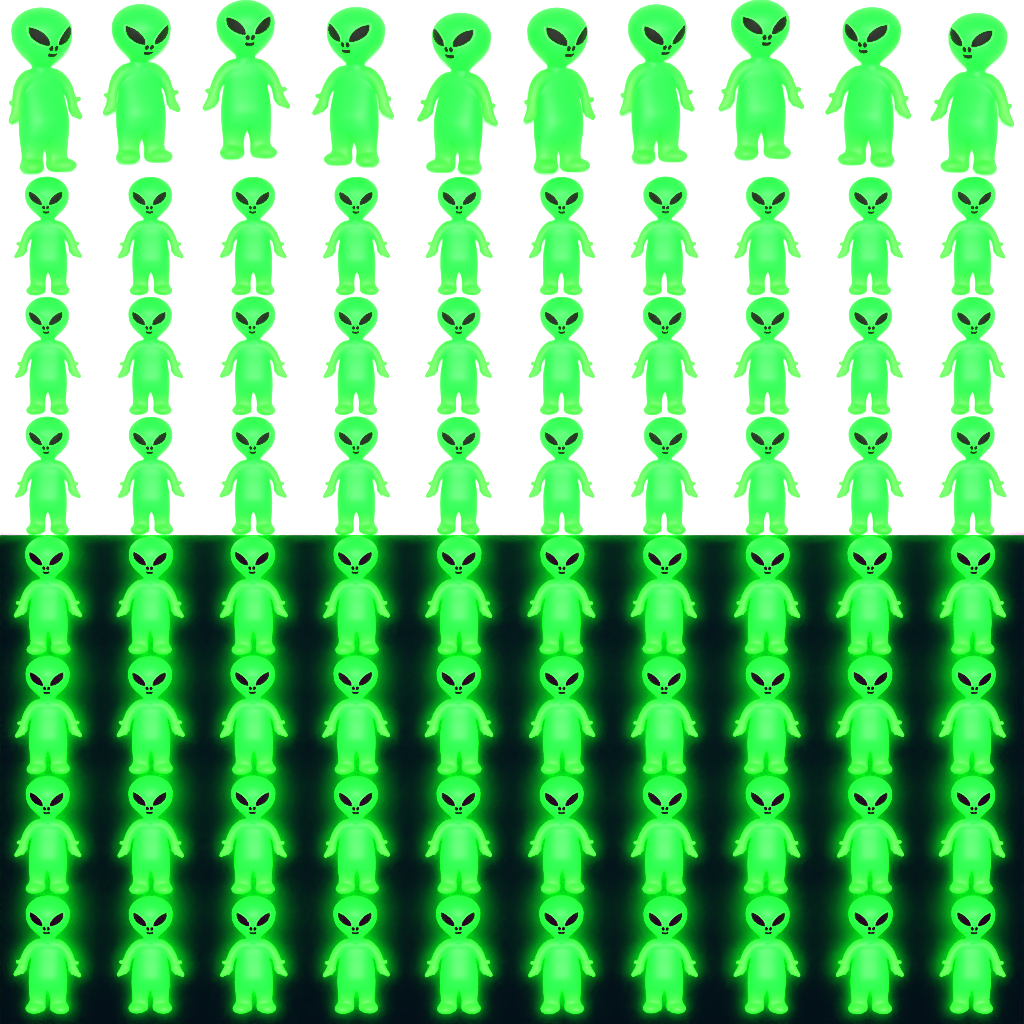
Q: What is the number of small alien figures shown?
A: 70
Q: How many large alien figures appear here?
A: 10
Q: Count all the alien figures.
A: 80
